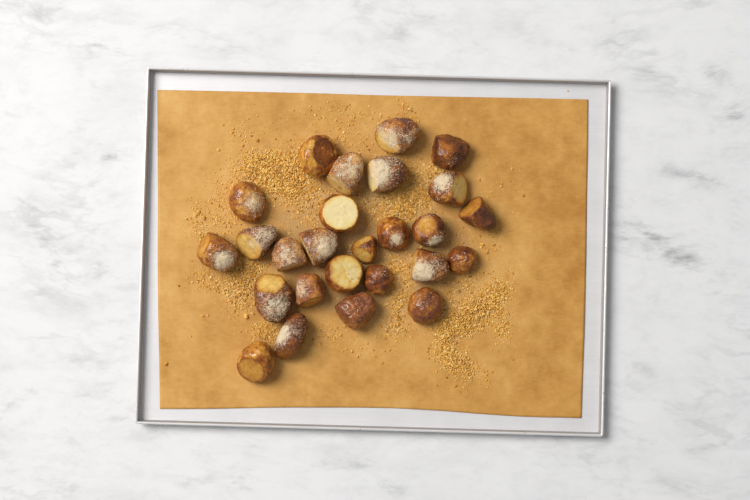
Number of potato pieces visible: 26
